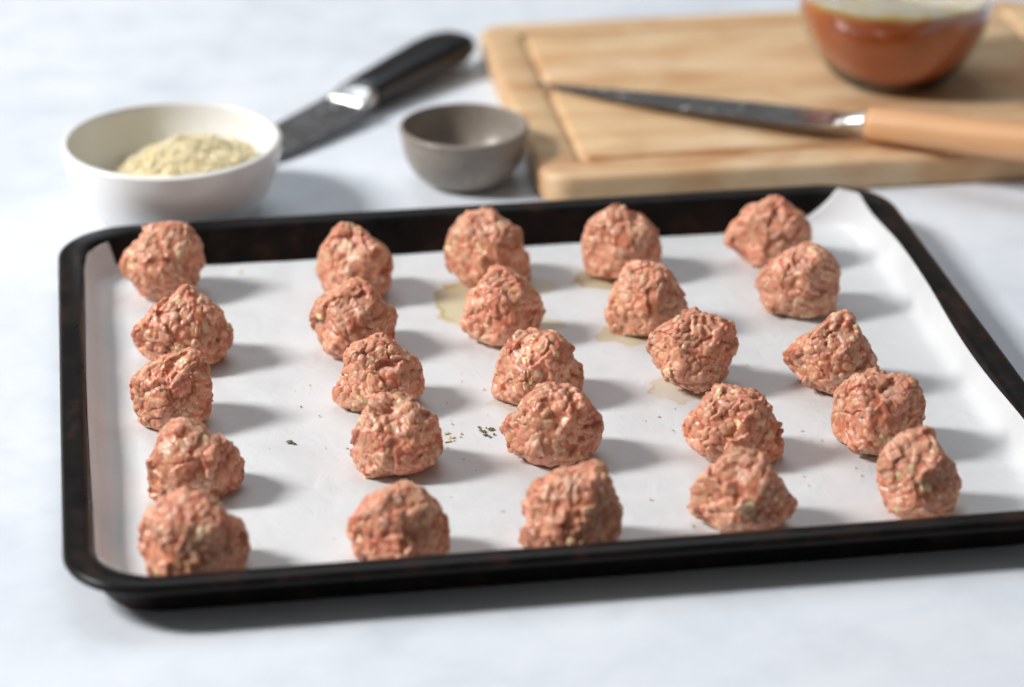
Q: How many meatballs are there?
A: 25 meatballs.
